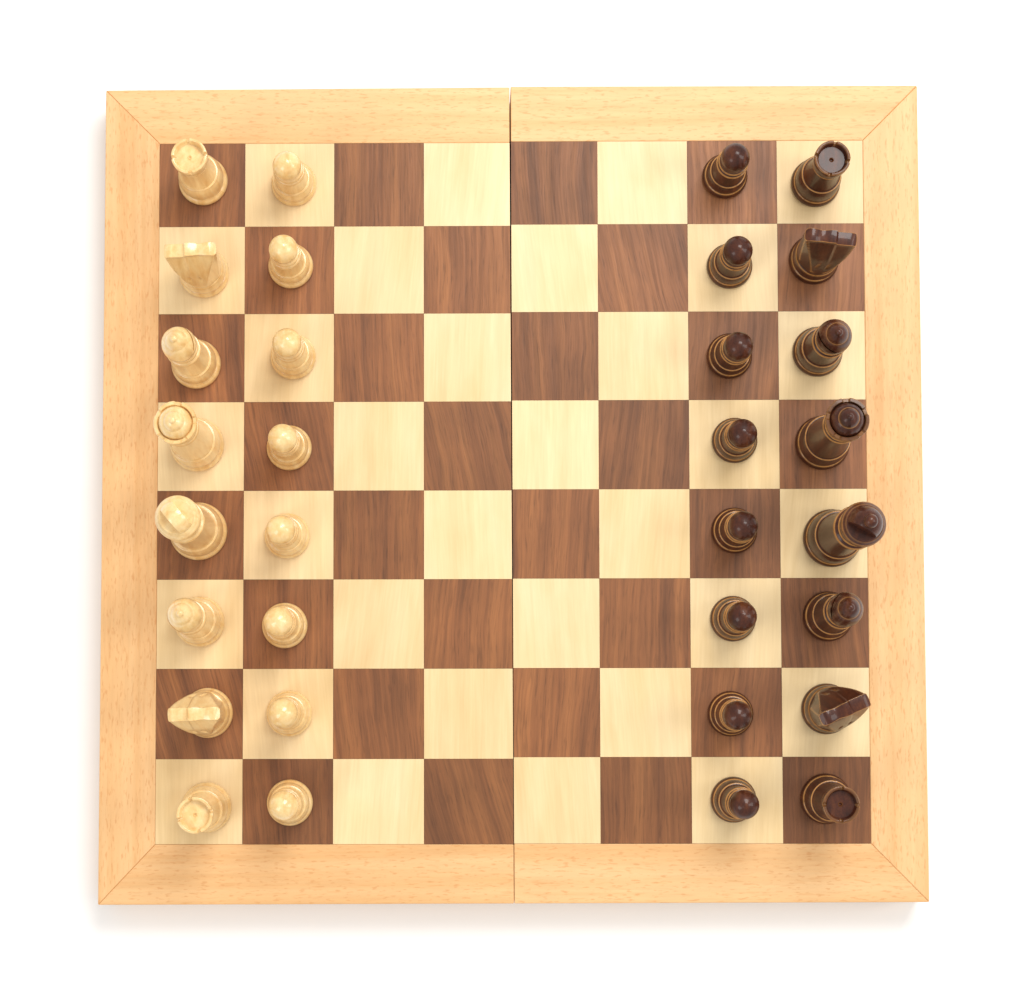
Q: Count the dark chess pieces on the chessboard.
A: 16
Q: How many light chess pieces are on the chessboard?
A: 16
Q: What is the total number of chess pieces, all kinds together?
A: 32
